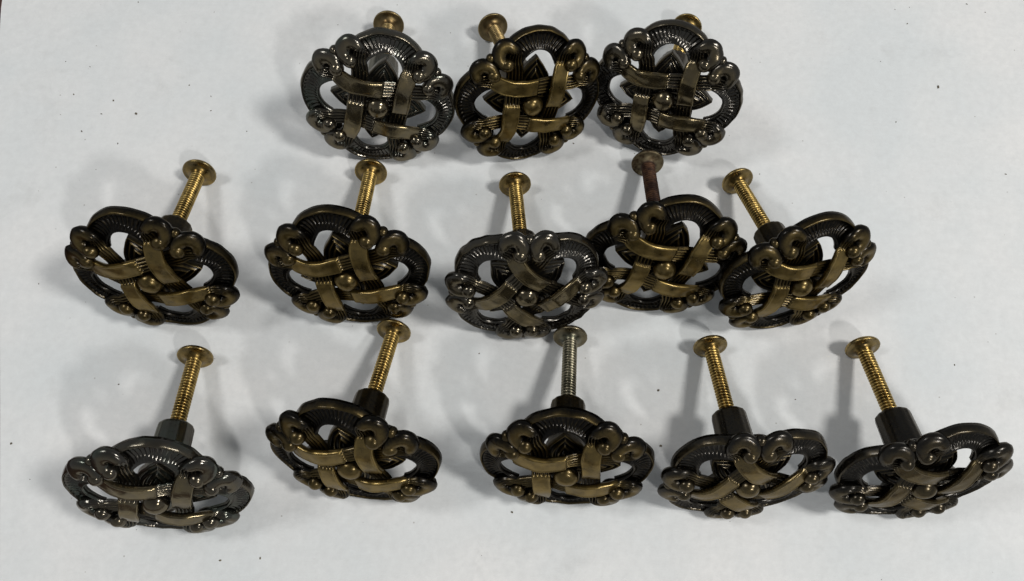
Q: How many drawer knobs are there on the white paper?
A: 13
